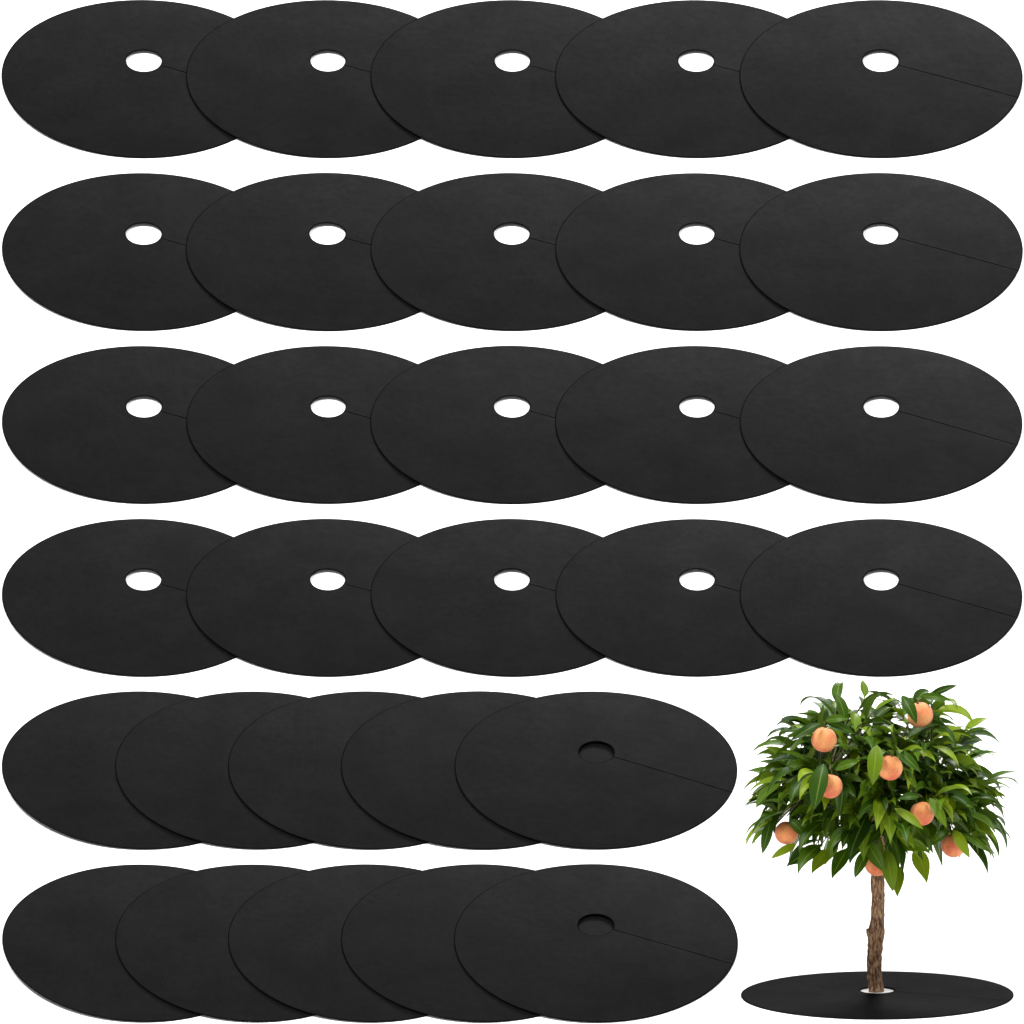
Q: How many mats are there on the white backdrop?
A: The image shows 31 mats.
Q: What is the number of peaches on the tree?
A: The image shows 8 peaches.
